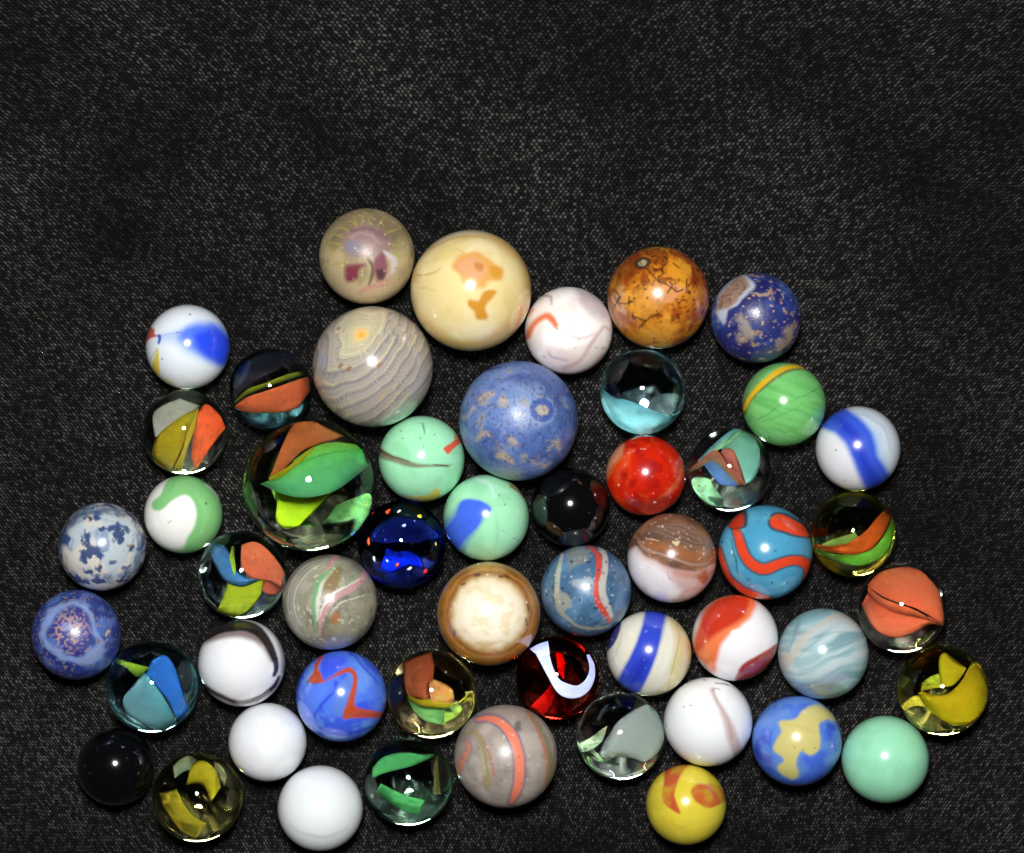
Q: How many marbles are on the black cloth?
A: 51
